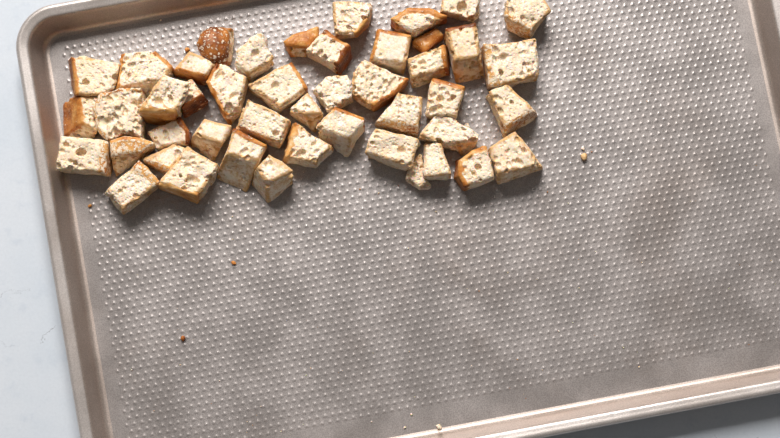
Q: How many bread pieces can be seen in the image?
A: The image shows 46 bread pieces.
